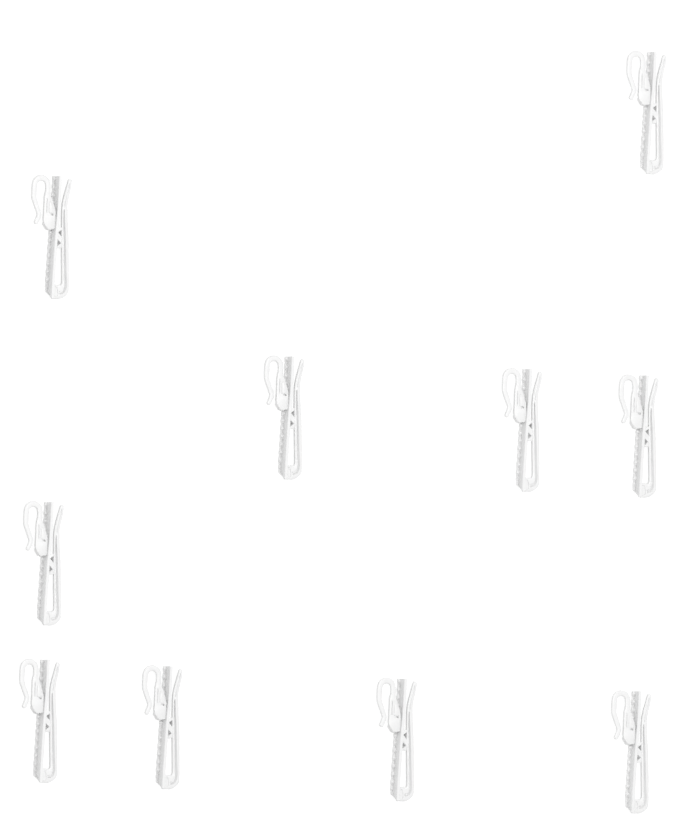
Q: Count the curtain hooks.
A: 10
